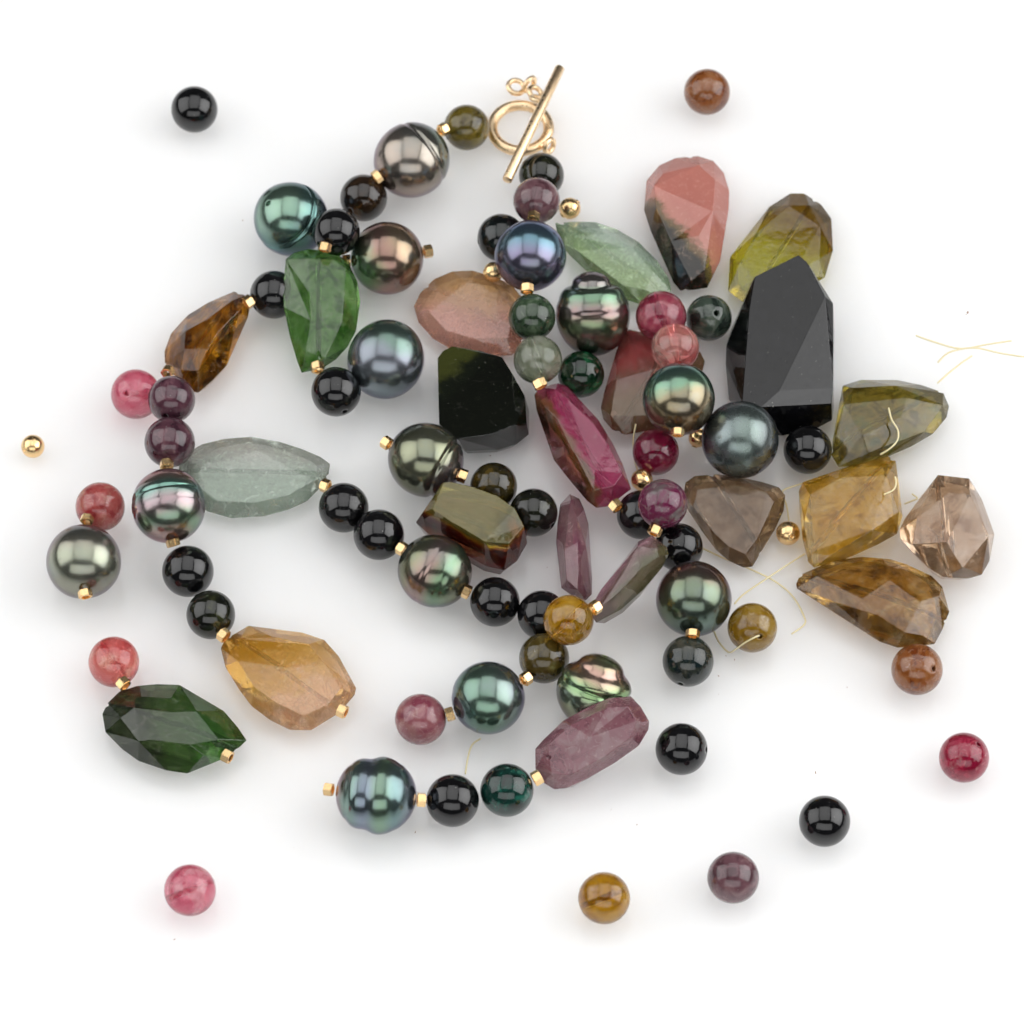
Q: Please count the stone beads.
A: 48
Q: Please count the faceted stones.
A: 22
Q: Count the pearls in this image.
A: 16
